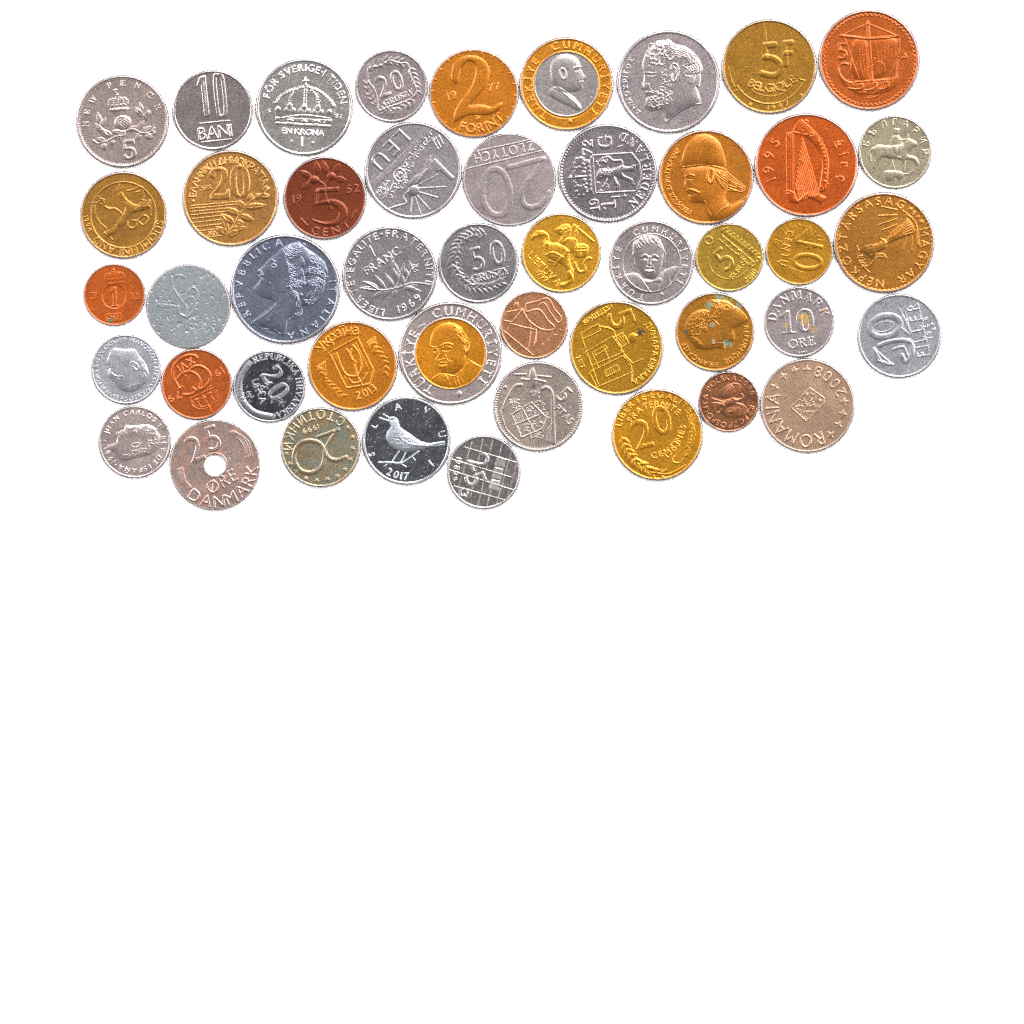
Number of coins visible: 47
